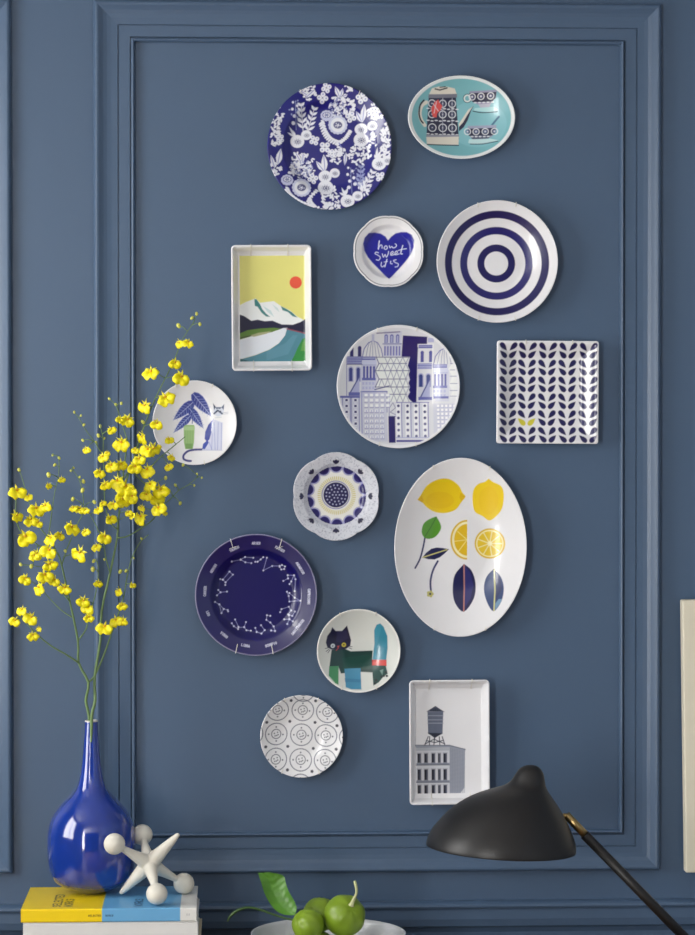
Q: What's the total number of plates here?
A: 14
